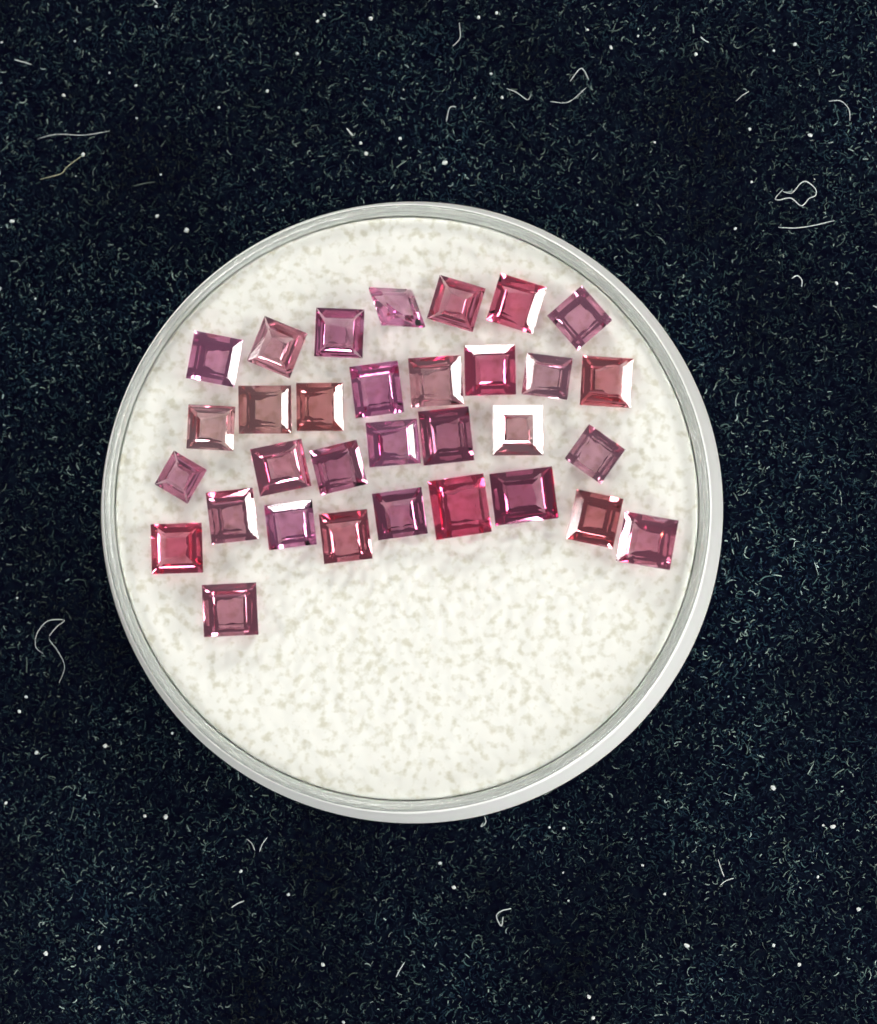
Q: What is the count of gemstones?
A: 32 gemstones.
